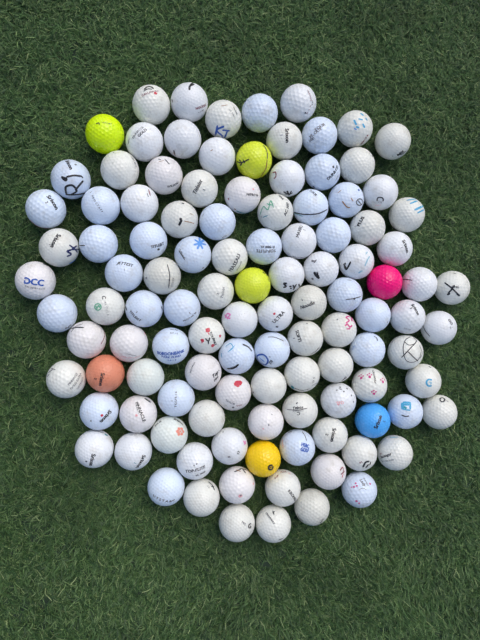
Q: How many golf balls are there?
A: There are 113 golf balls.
